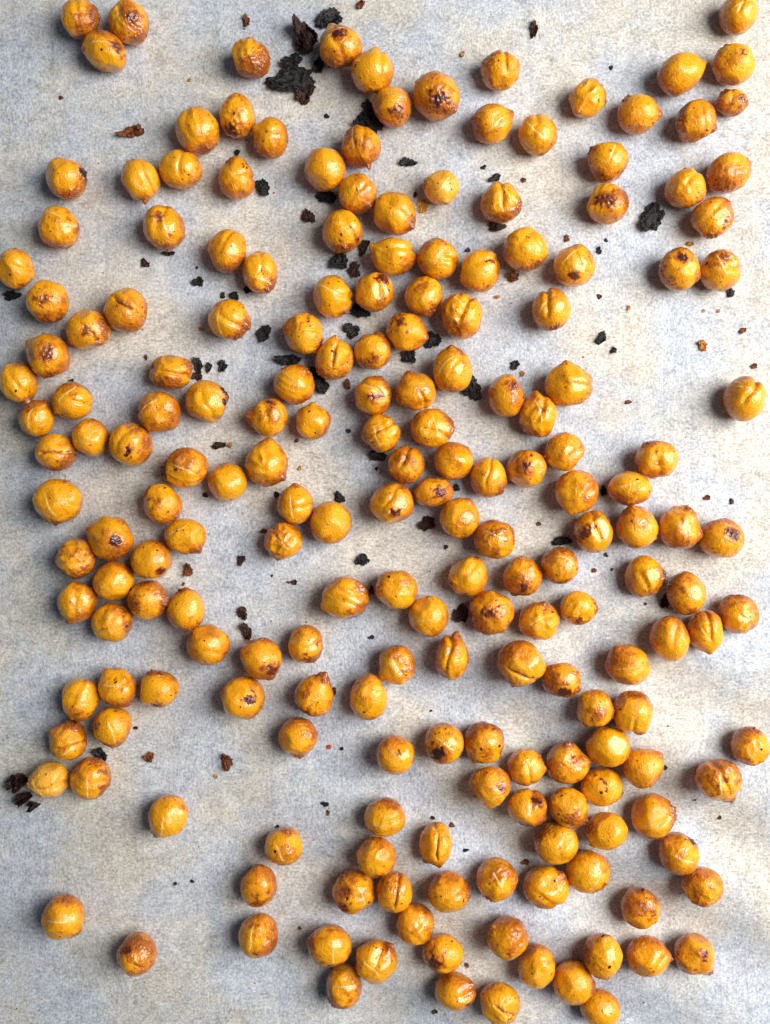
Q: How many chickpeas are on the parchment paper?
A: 200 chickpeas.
